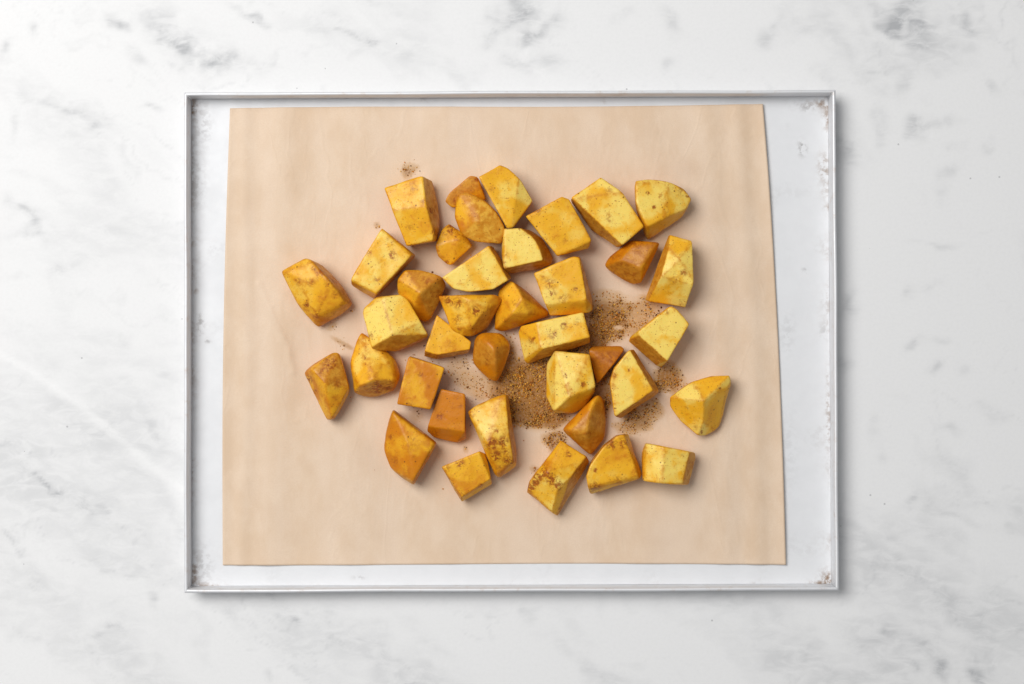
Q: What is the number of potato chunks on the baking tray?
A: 38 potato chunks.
